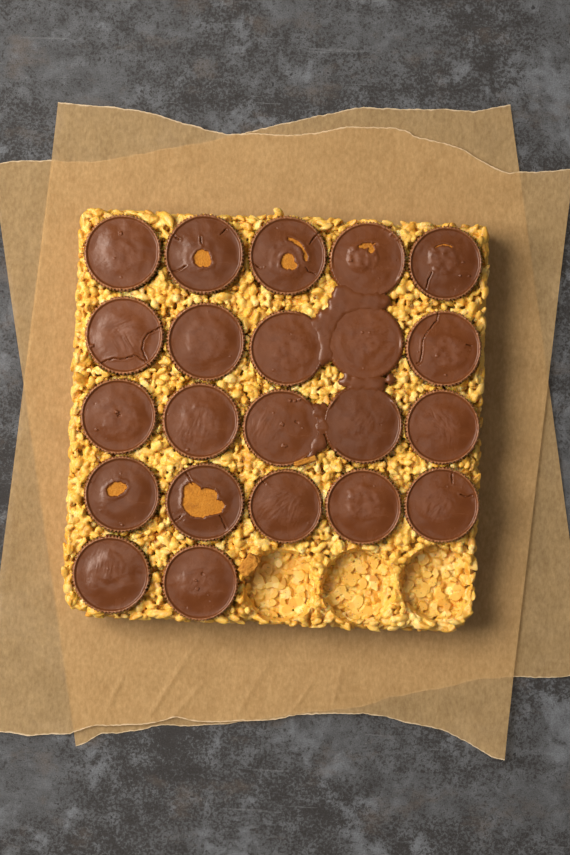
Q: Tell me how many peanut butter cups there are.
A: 22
